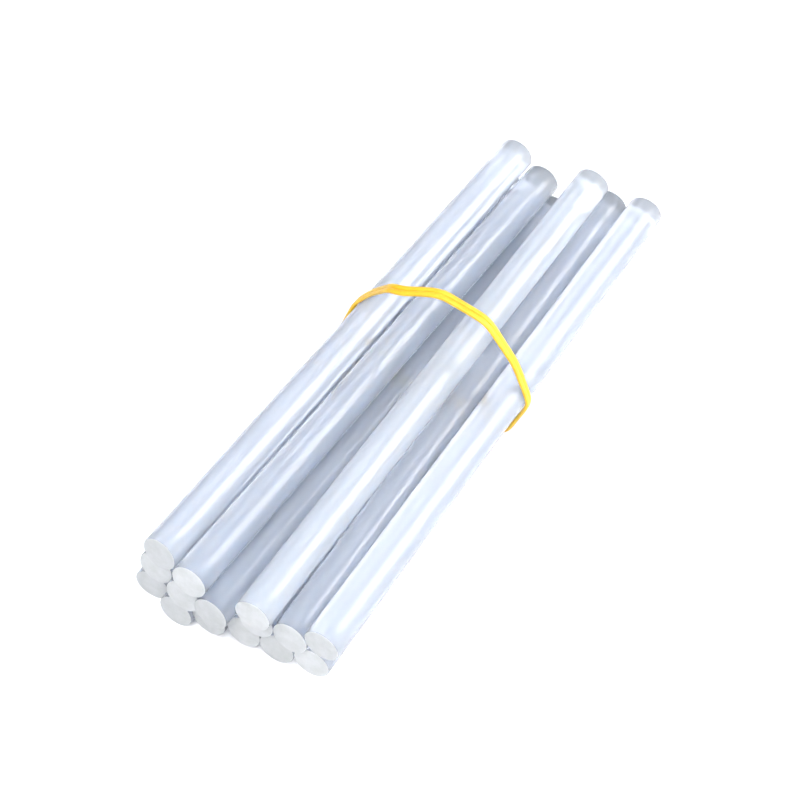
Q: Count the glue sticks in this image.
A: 15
